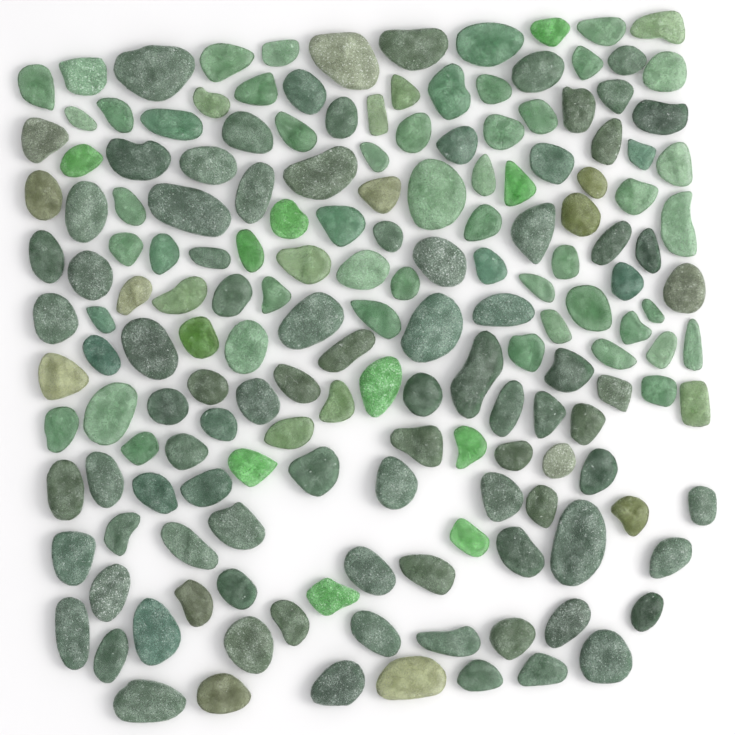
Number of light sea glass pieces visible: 60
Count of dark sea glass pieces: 87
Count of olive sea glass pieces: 14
